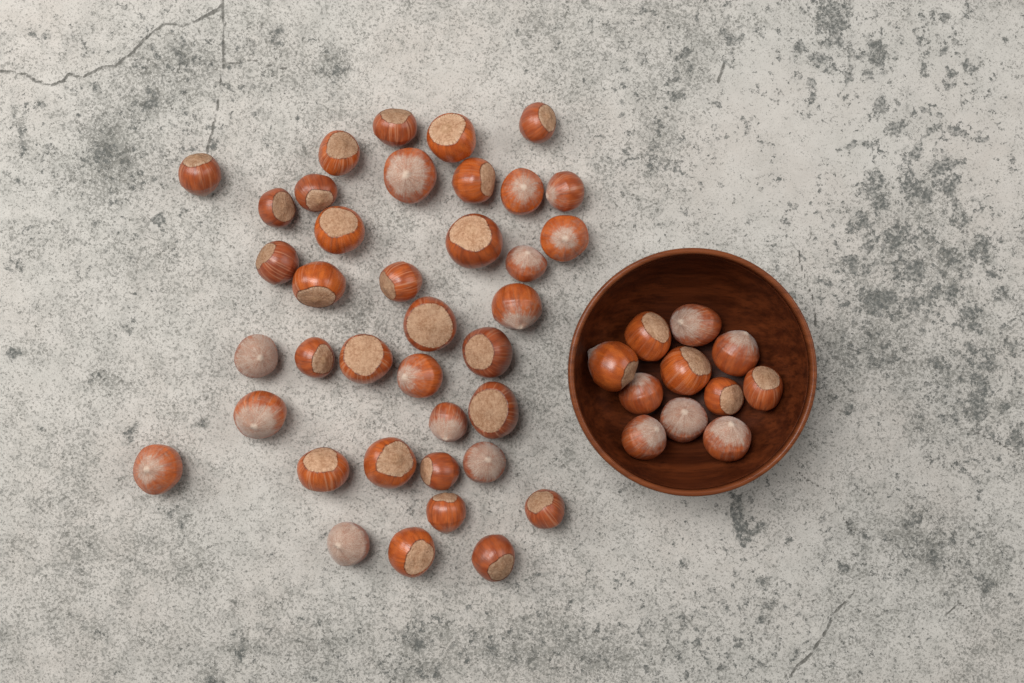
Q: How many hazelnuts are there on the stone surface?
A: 49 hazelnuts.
